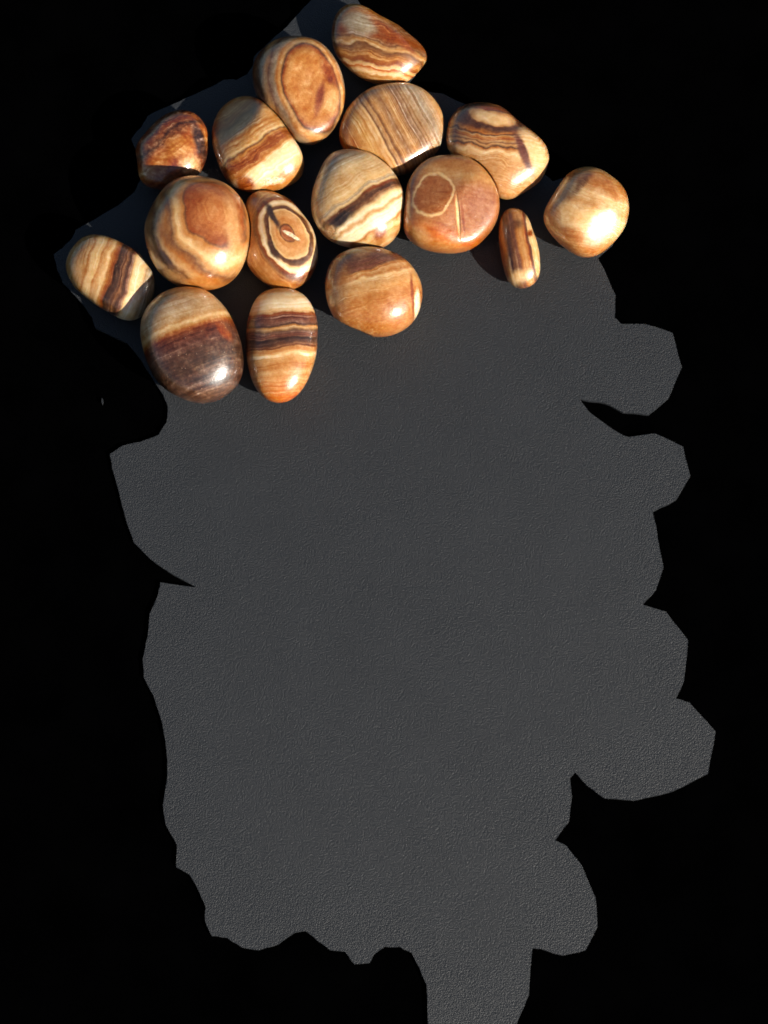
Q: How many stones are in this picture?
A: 16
